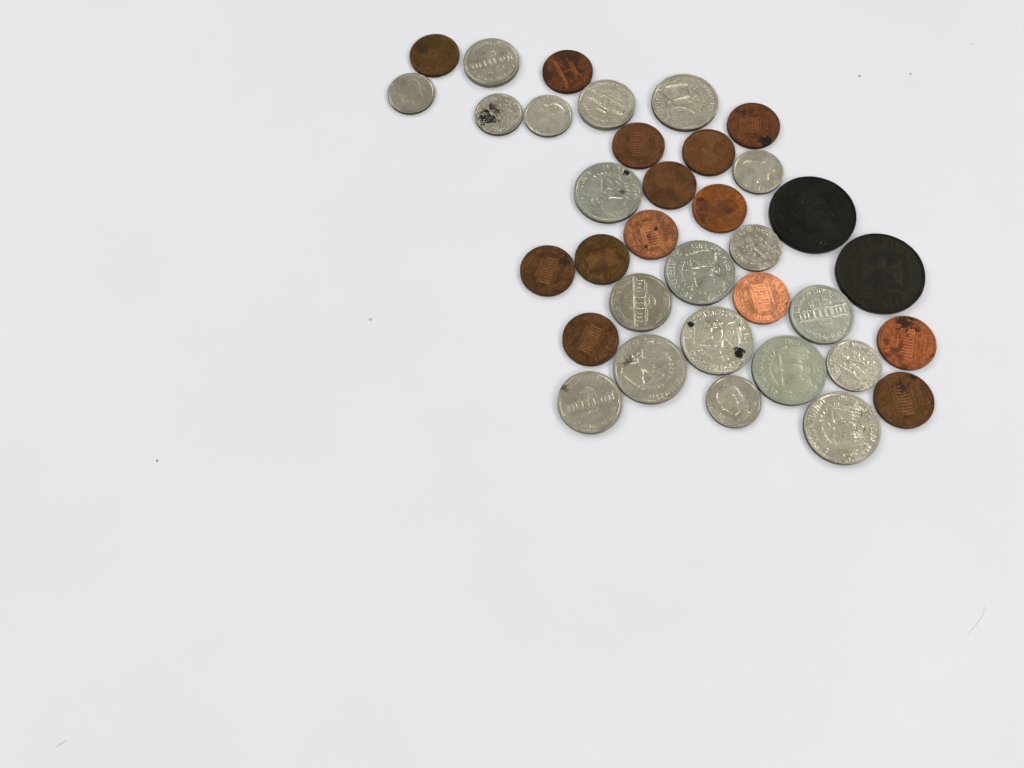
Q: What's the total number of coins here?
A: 35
